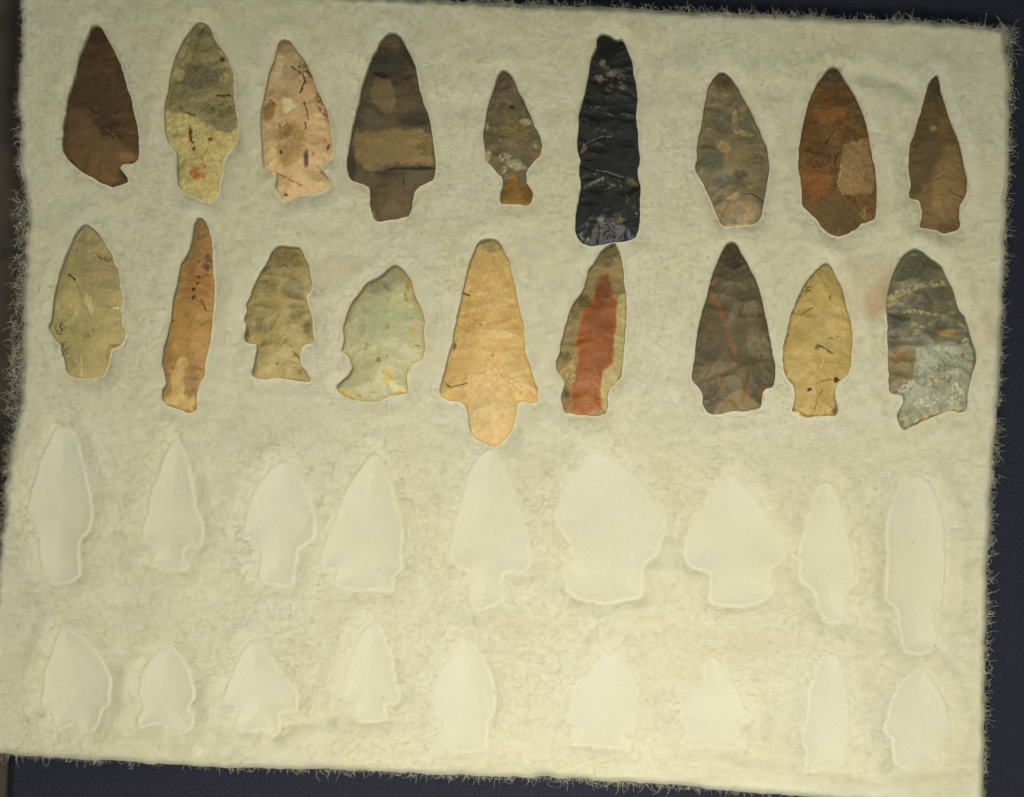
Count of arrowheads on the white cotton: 18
